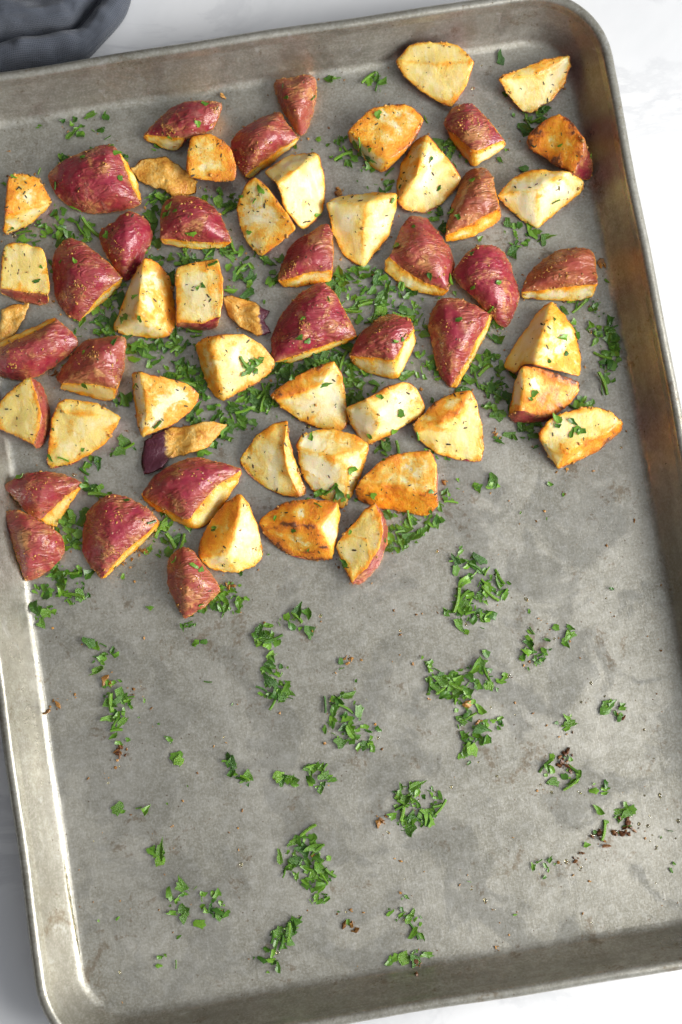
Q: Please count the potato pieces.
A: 53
